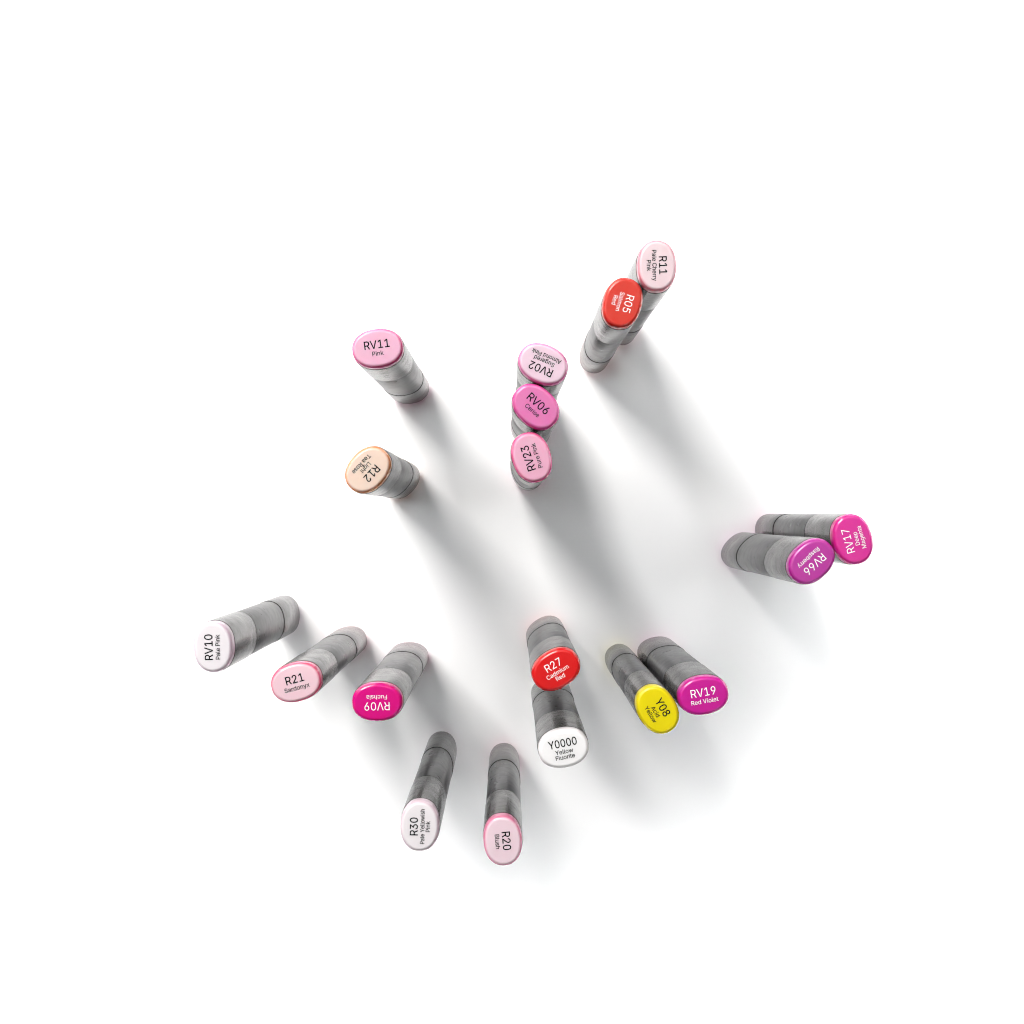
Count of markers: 18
